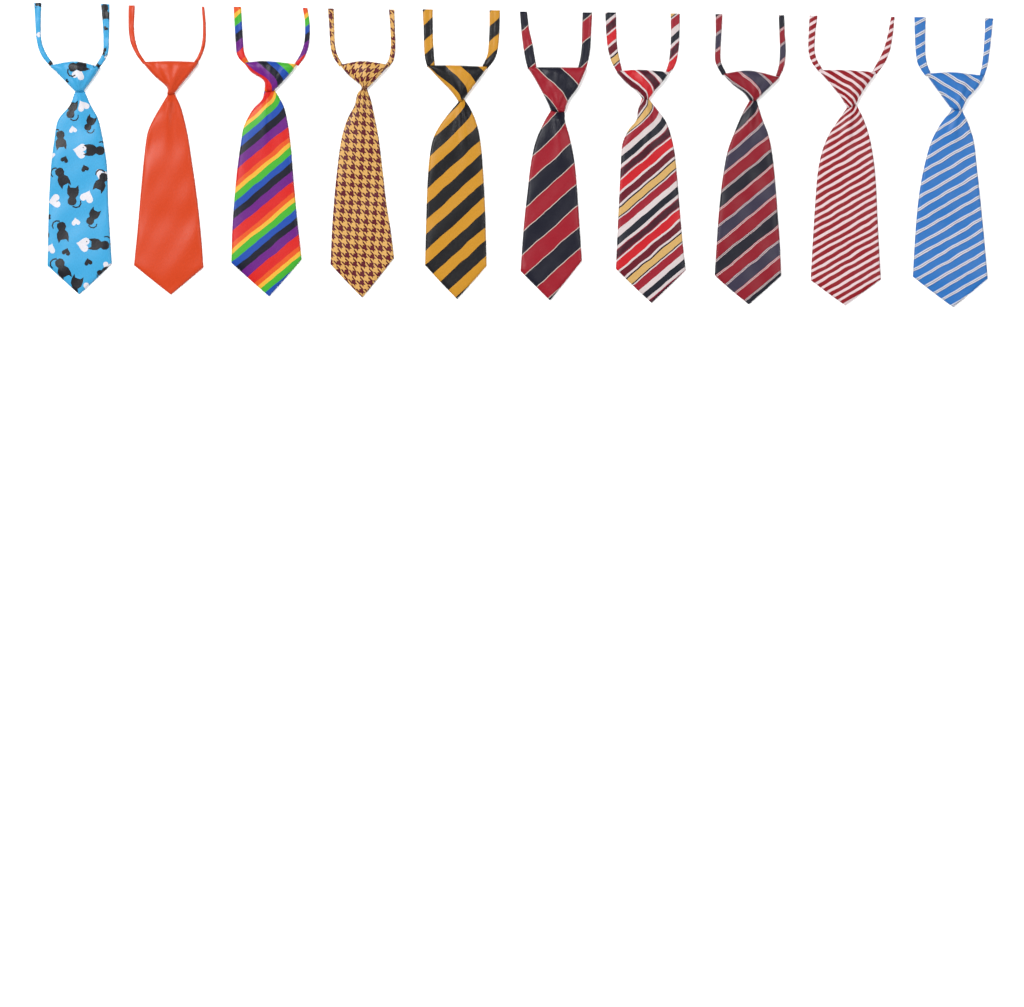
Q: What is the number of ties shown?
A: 10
